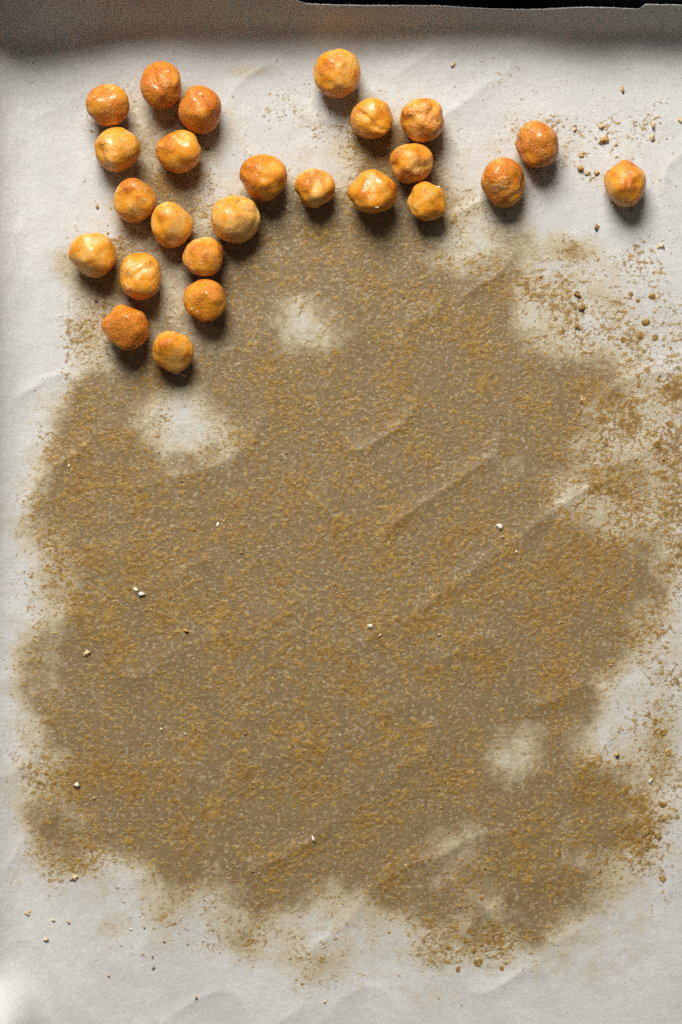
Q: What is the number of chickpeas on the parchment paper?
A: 25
